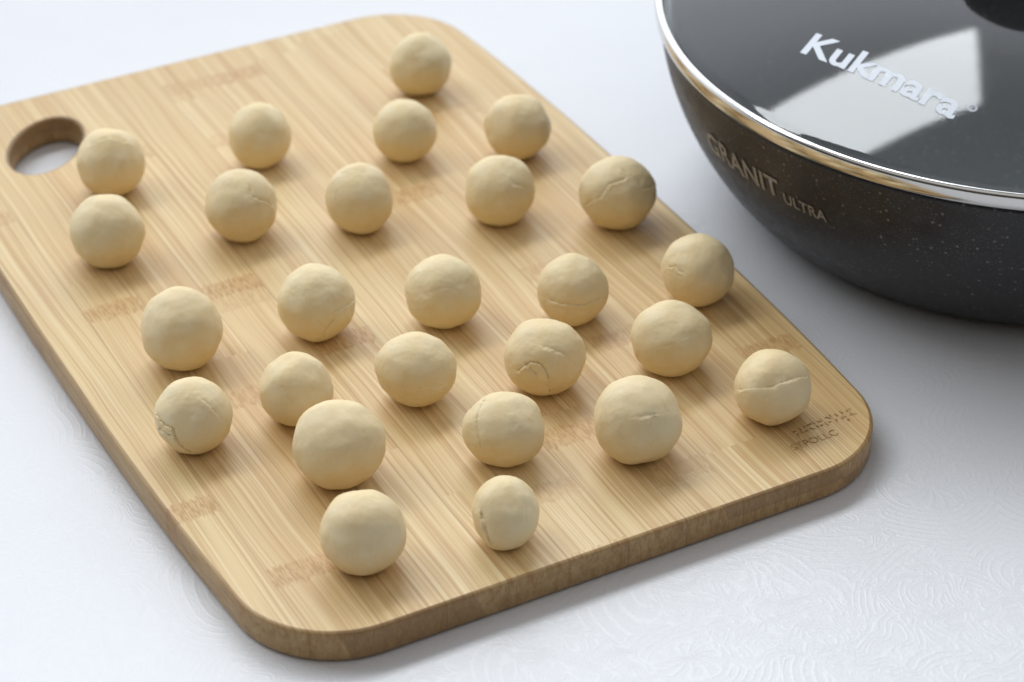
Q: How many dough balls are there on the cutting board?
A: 26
